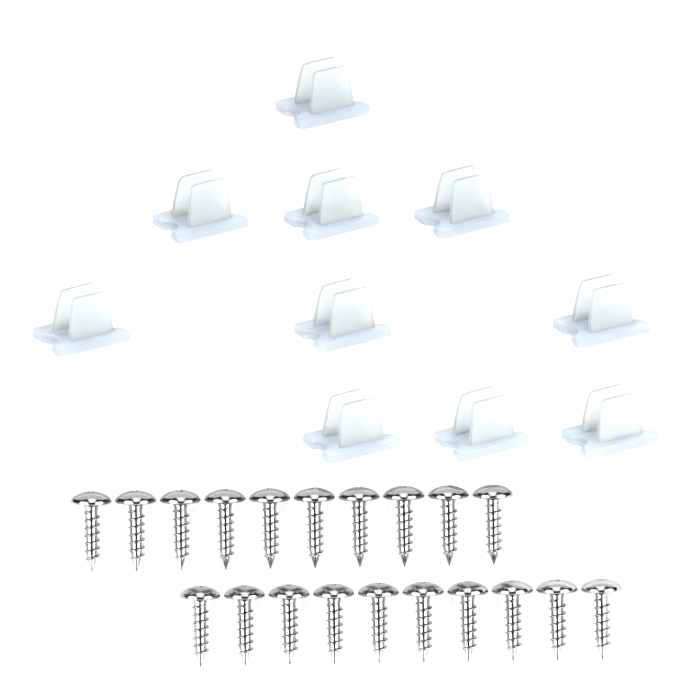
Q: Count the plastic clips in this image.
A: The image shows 10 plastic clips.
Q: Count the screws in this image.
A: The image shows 20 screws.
